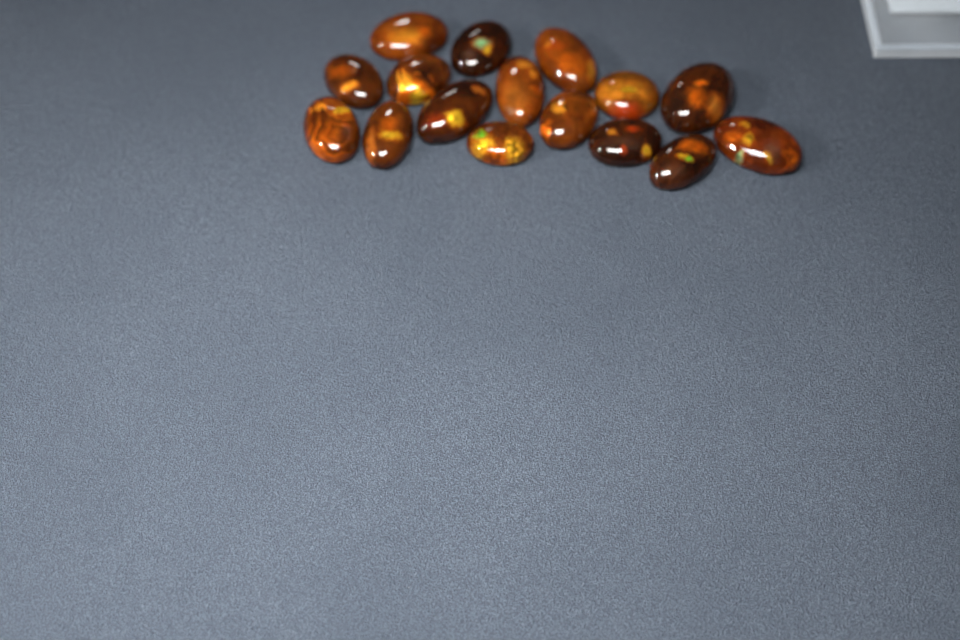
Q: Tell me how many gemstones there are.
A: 16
